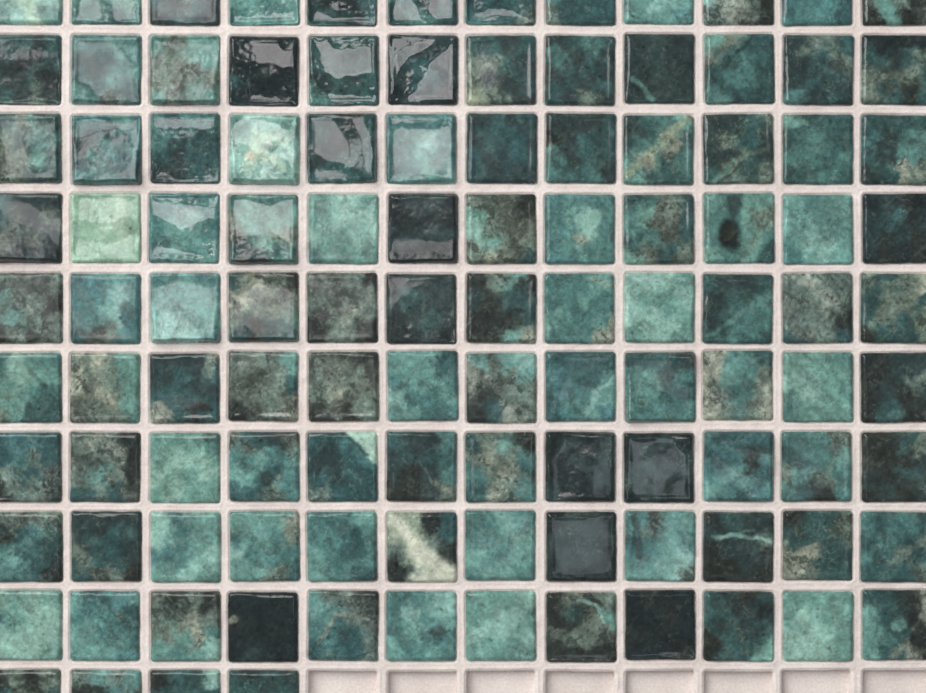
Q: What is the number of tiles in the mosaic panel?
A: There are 112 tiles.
